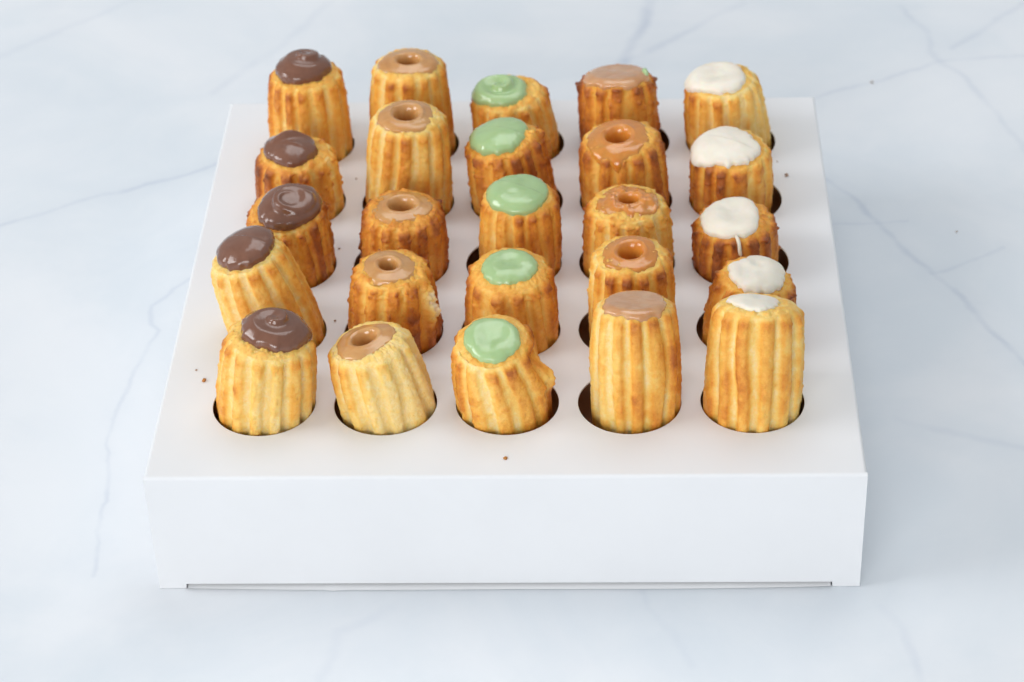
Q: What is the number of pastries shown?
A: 25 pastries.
